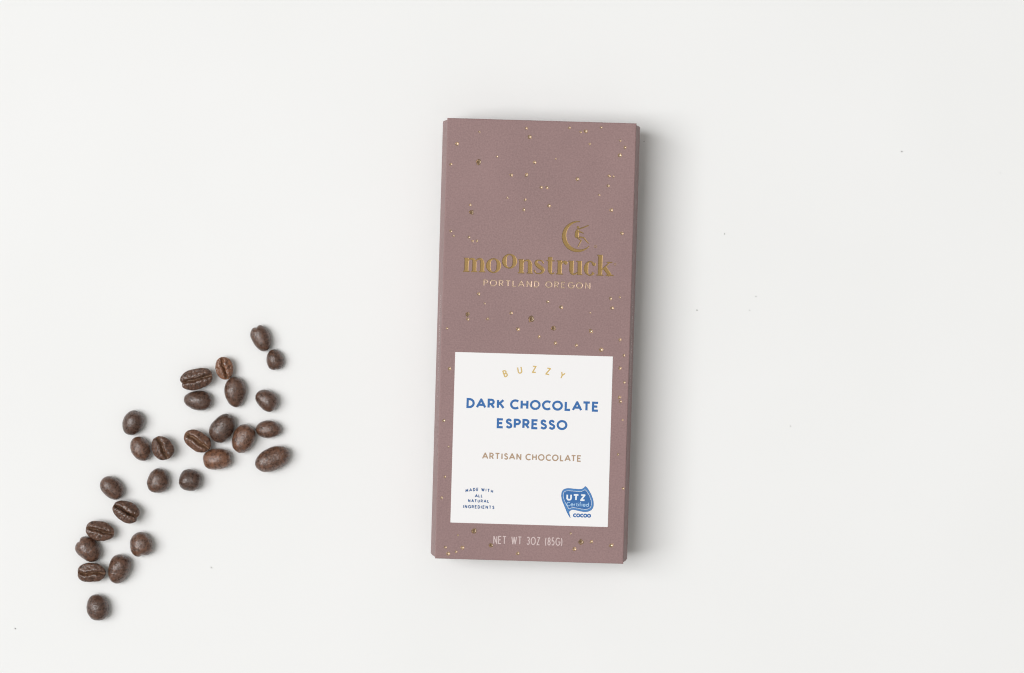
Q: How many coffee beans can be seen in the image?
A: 26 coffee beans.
